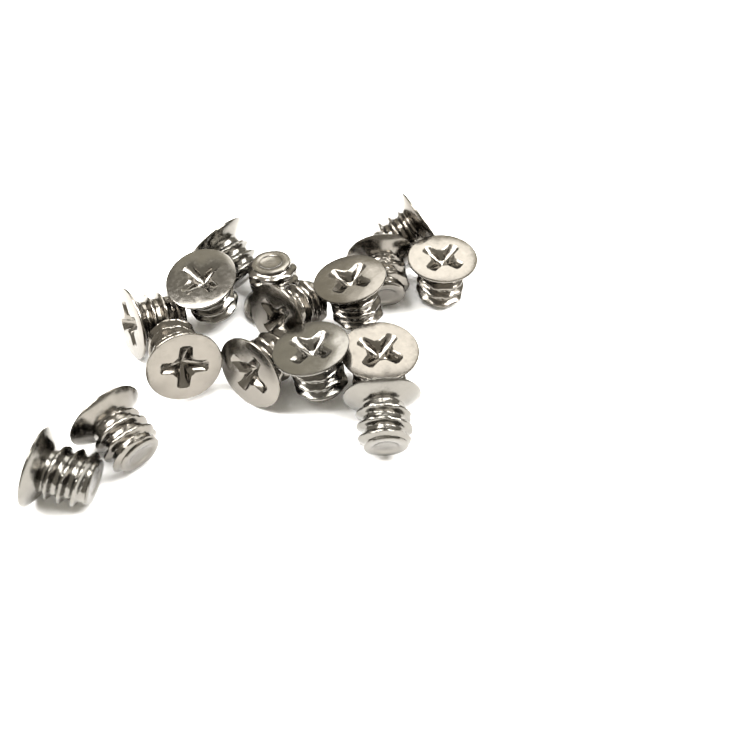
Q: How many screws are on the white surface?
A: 16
